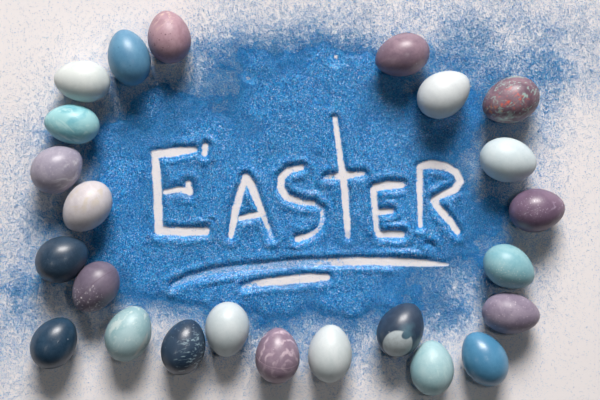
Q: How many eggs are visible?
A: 24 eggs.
